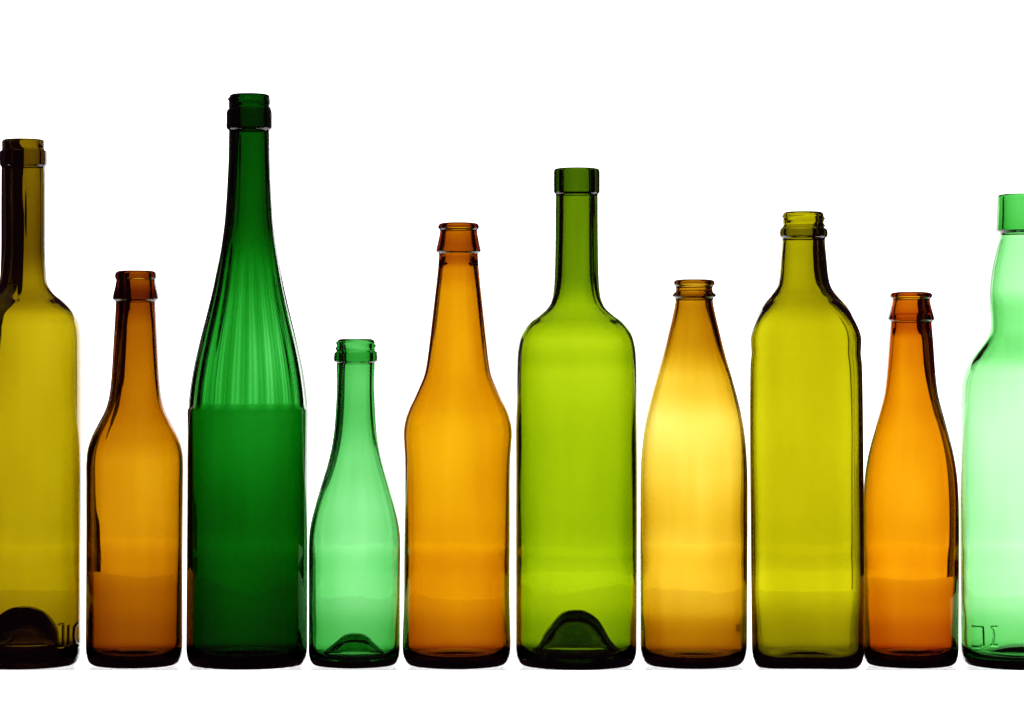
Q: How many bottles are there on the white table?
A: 10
